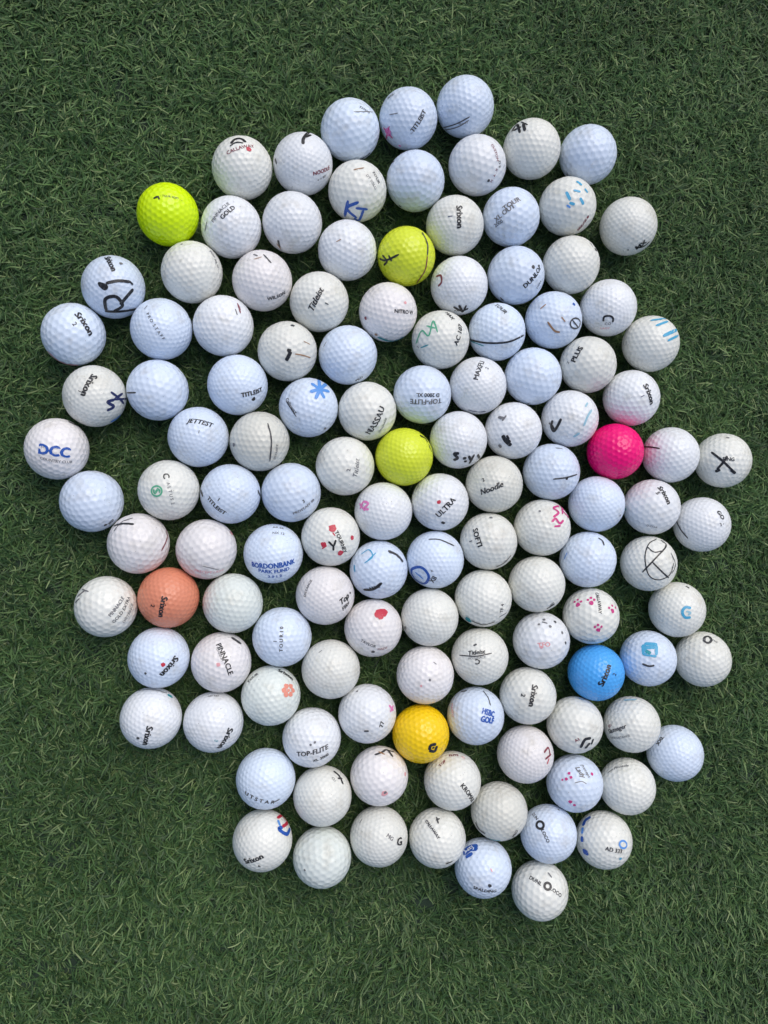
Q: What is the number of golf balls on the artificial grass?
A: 126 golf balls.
